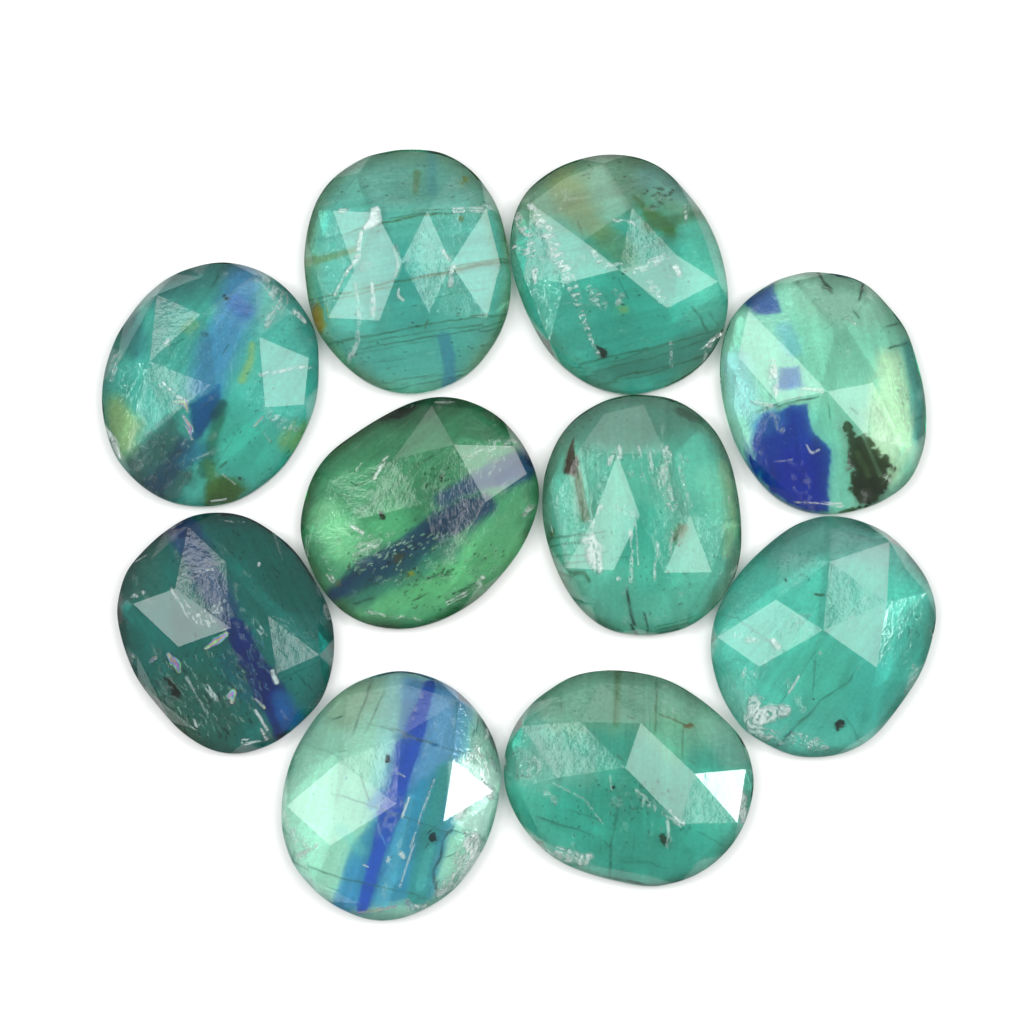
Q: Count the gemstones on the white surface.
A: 10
